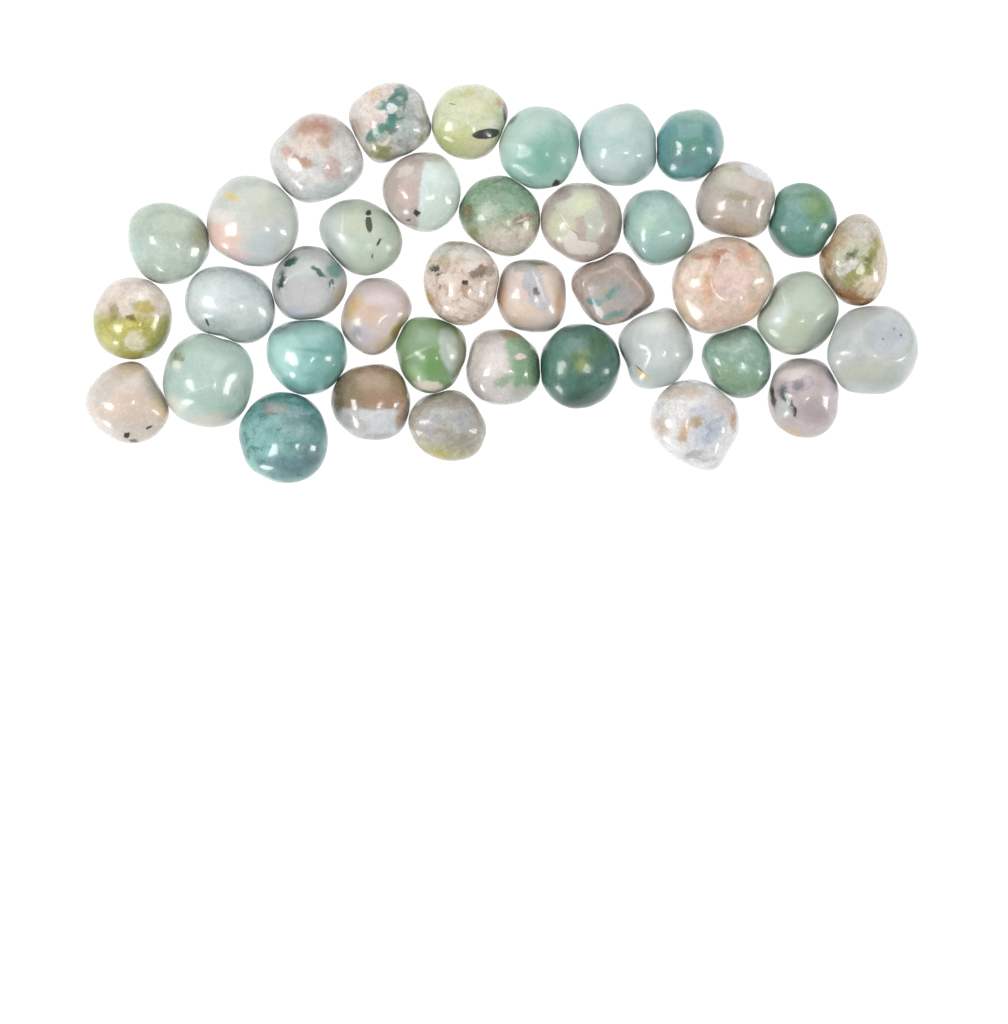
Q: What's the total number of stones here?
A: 39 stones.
